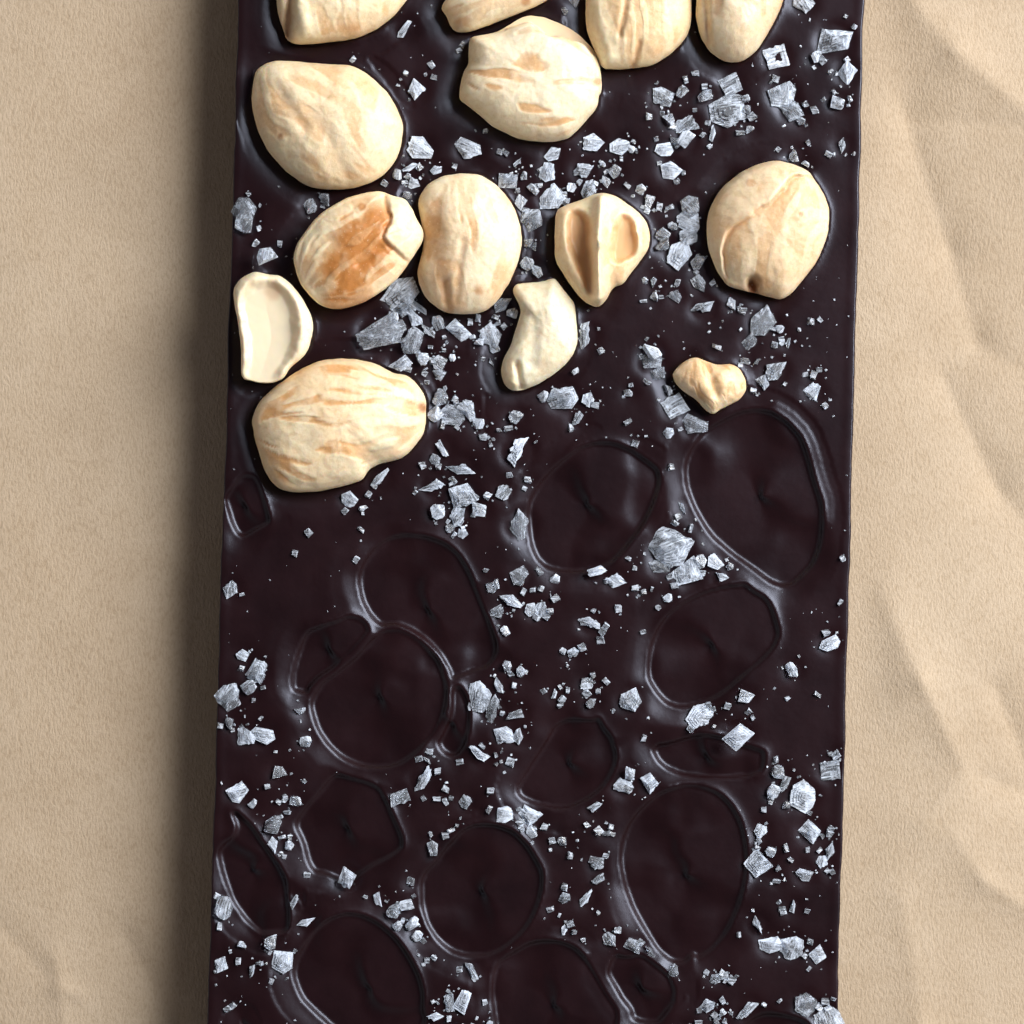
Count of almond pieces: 14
